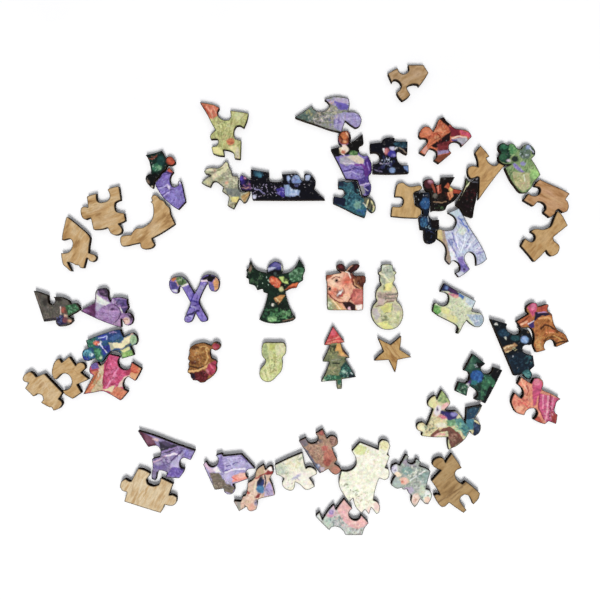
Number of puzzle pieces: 53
